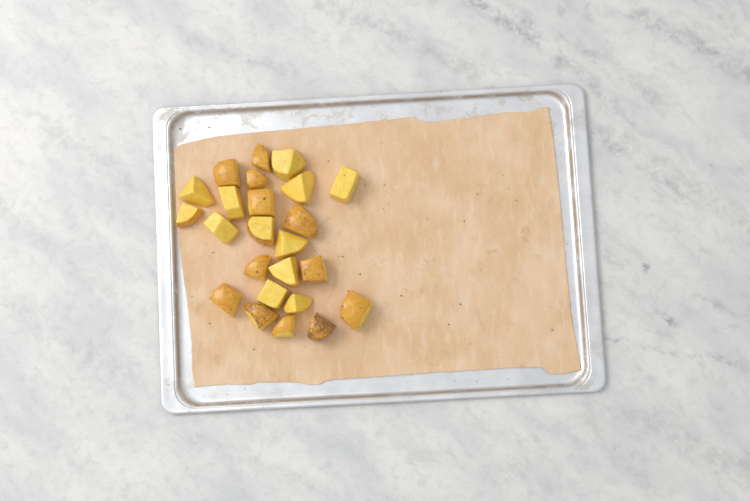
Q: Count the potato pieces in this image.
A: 24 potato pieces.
